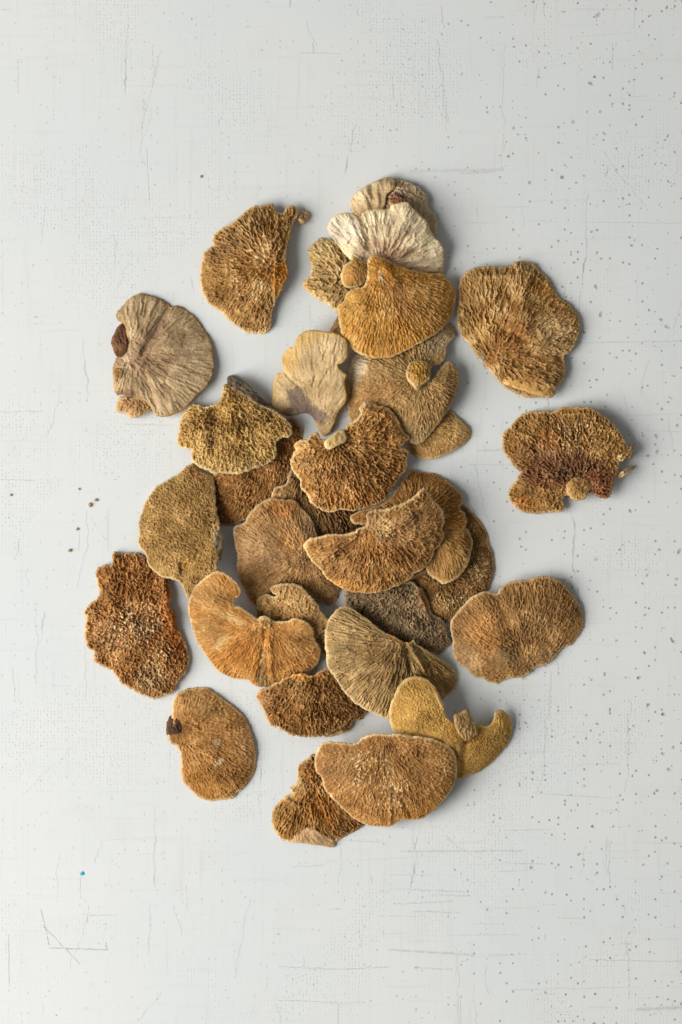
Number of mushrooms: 31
